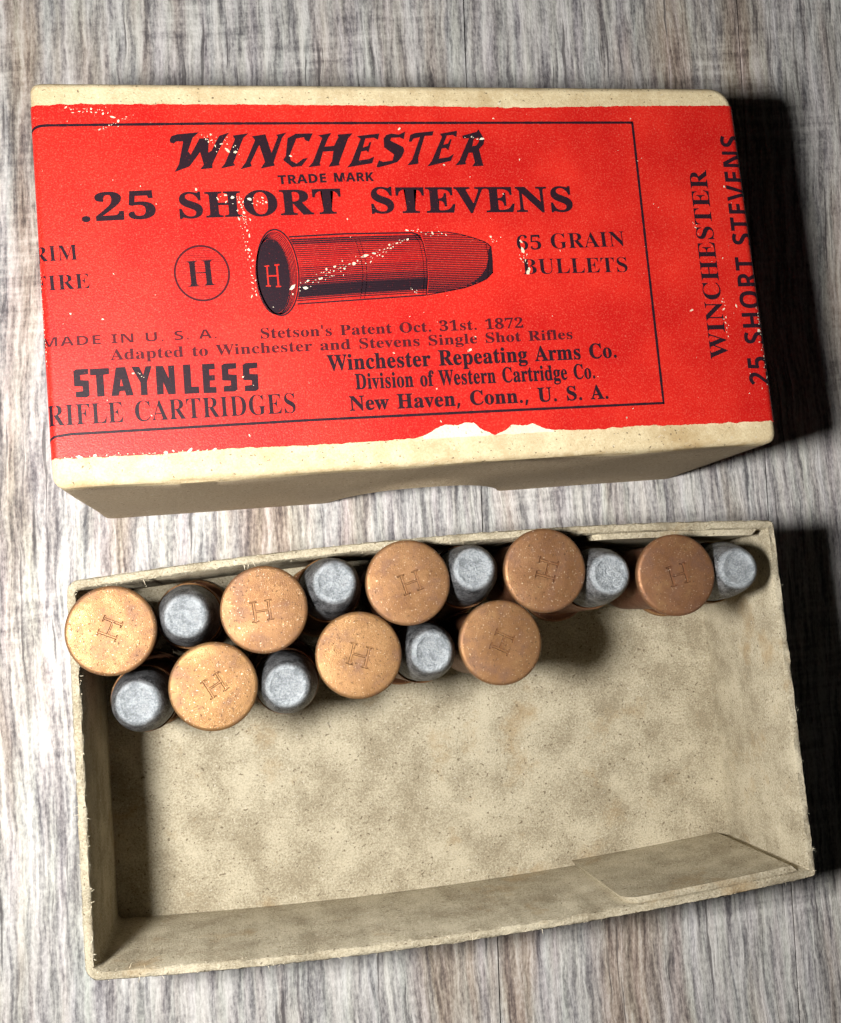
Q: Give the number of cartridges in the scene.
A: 16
